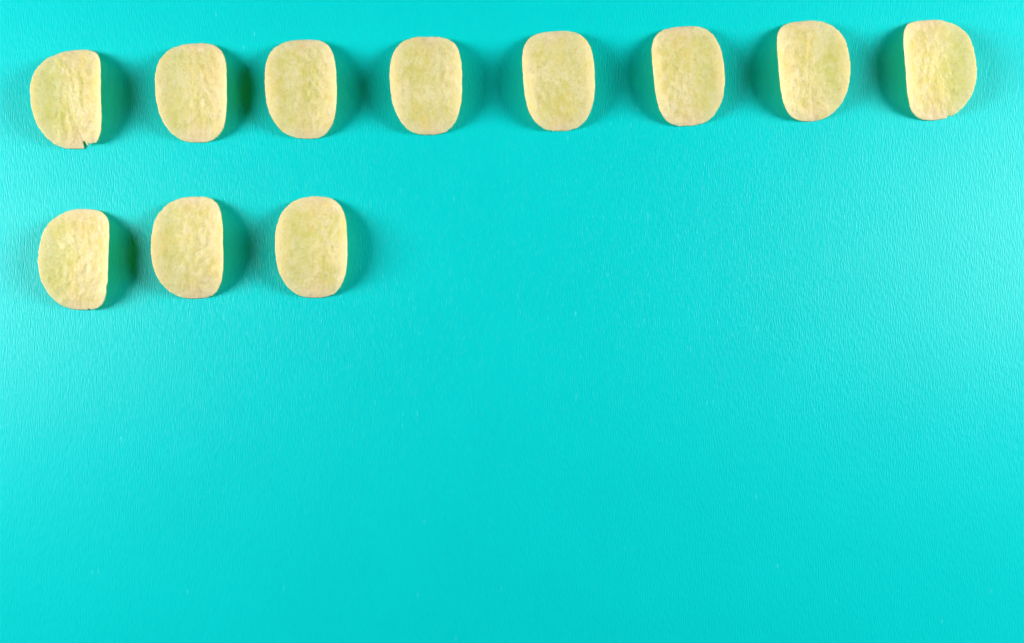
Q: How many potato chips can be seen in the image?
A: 11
